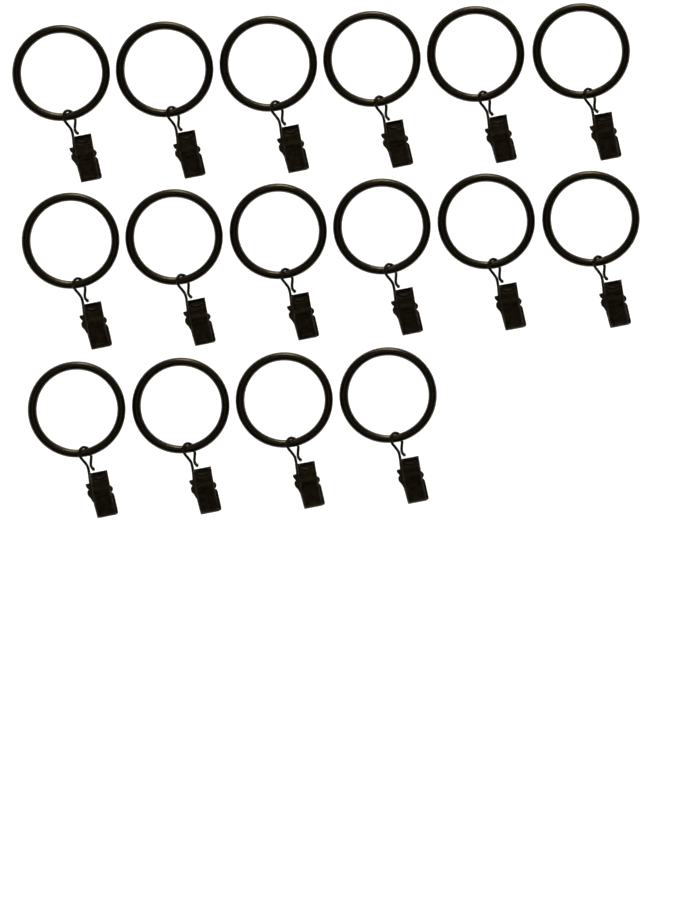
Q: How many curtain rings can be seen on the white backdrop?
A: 16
